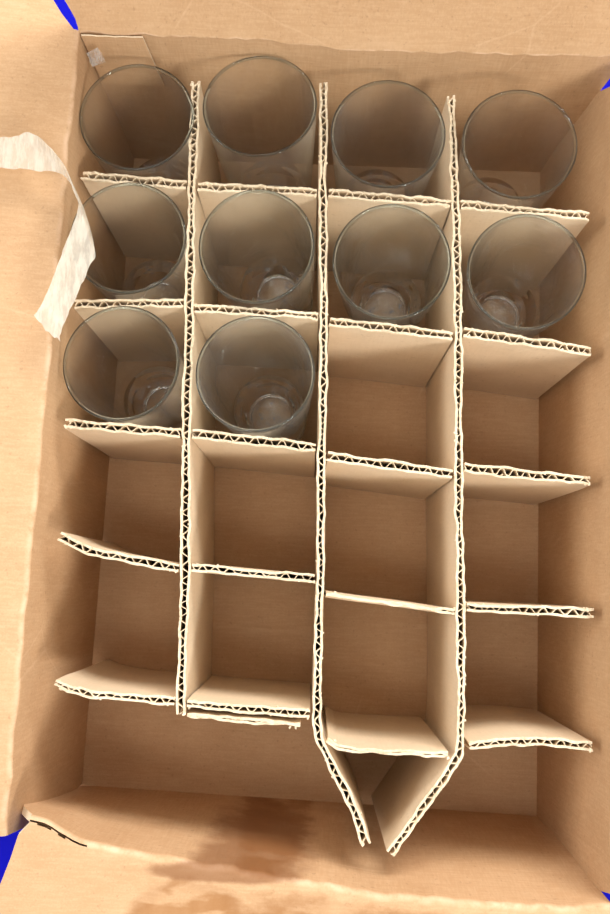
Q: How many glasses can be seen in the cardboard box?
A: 10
